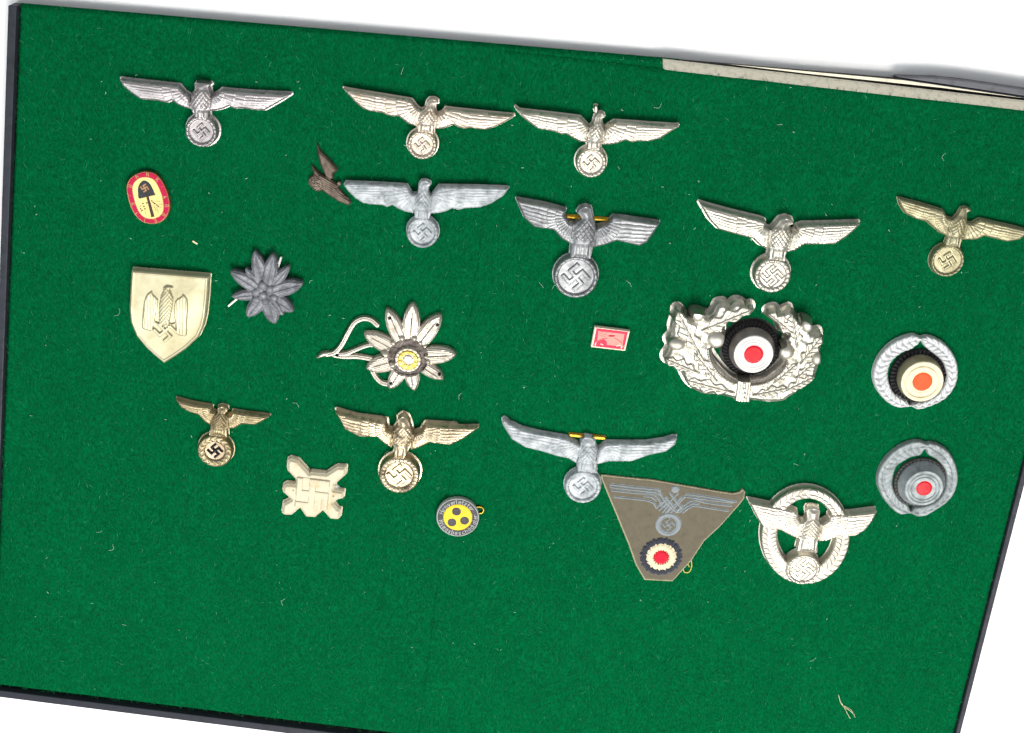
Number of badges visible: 22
